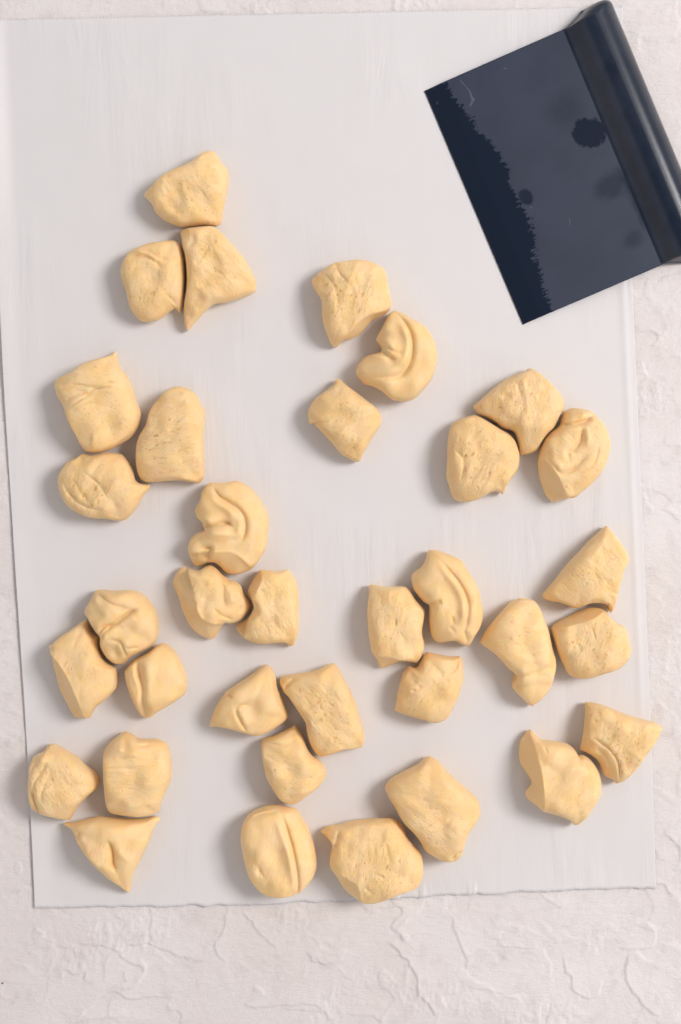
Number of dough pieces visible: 35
